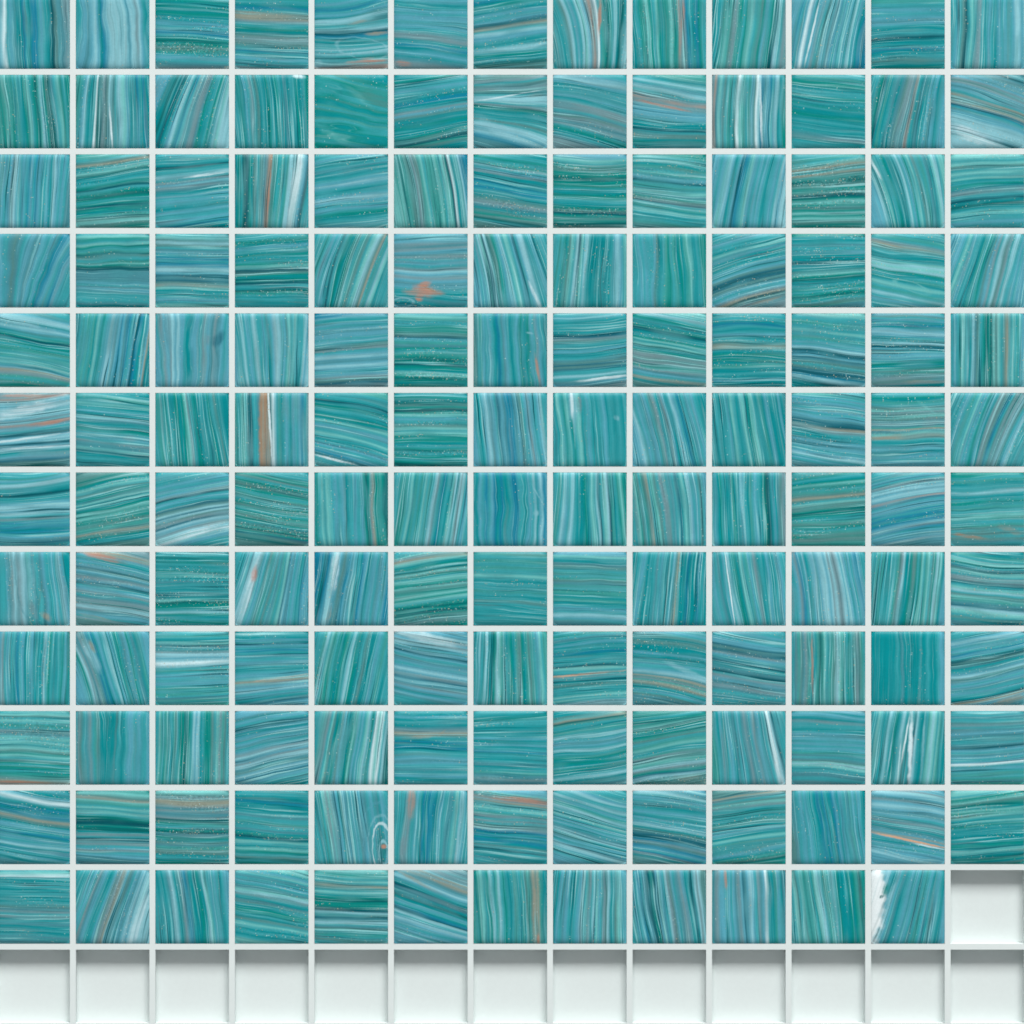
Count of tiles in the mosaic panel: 155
